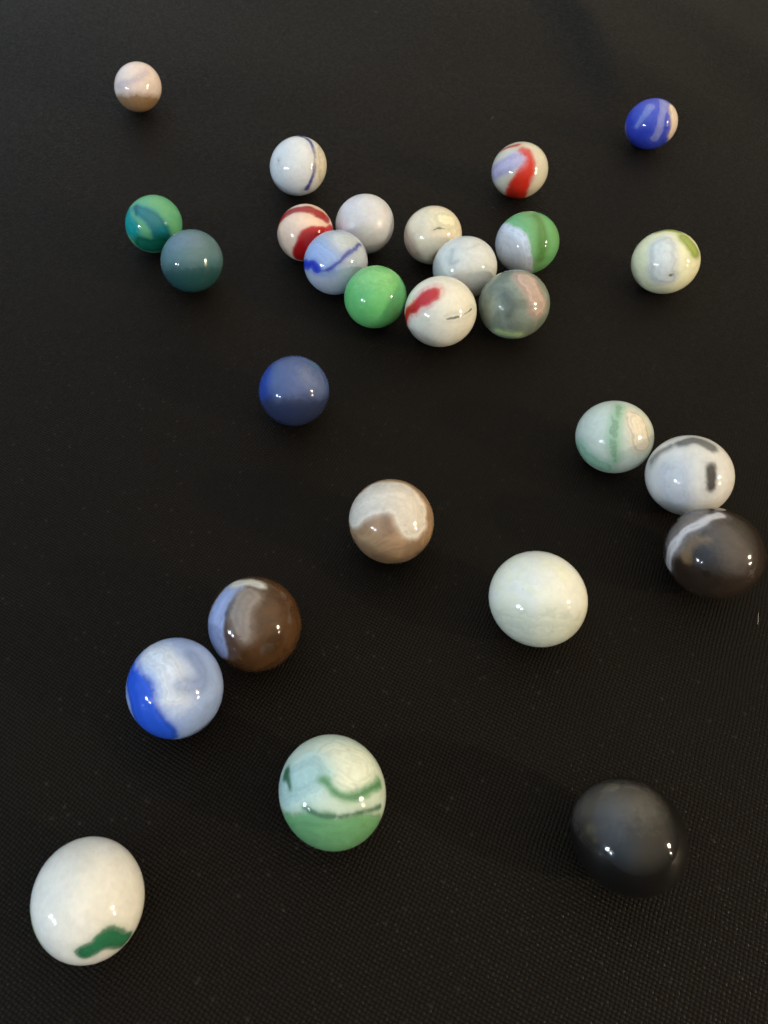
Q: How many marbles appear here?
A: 27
